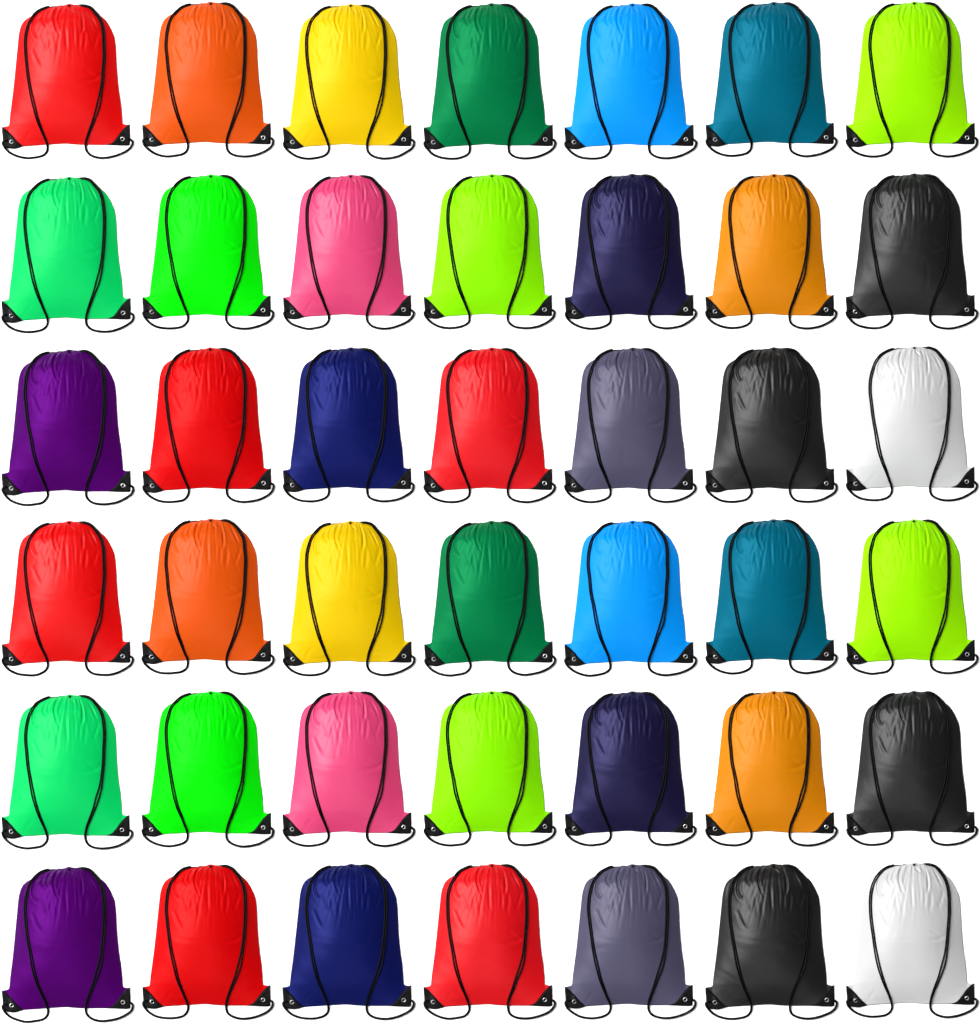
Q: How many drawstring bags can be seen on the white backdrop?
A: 42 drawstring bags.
